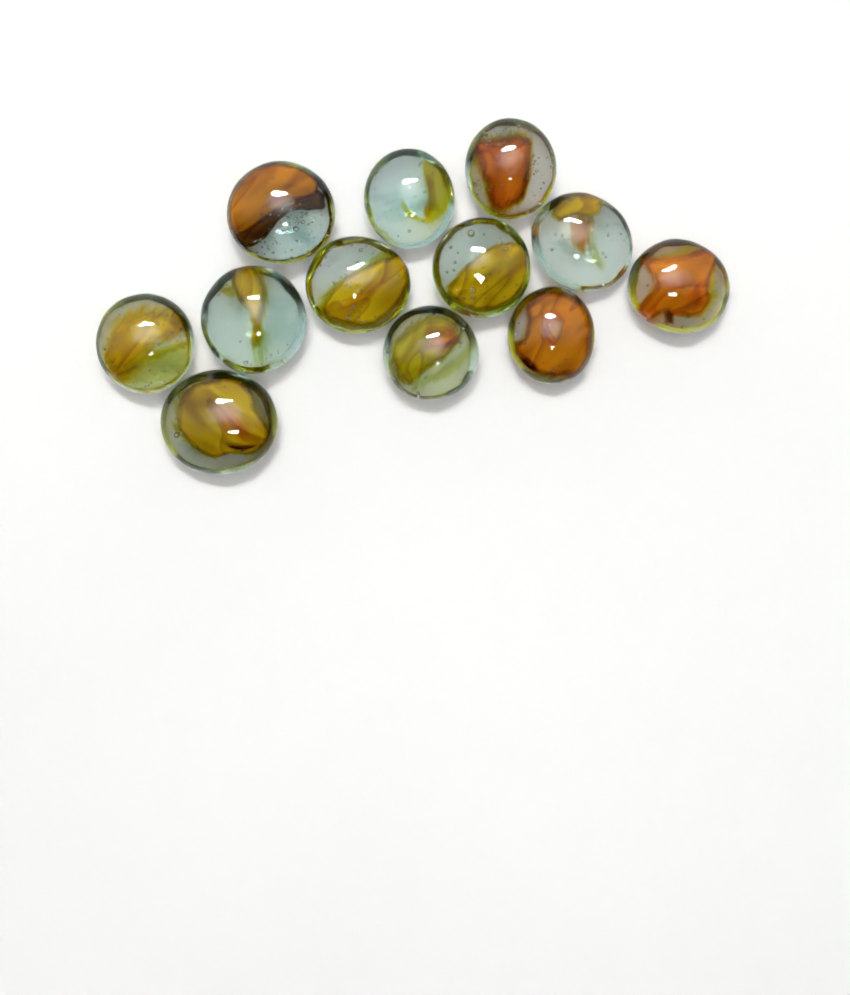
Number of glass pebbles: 12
